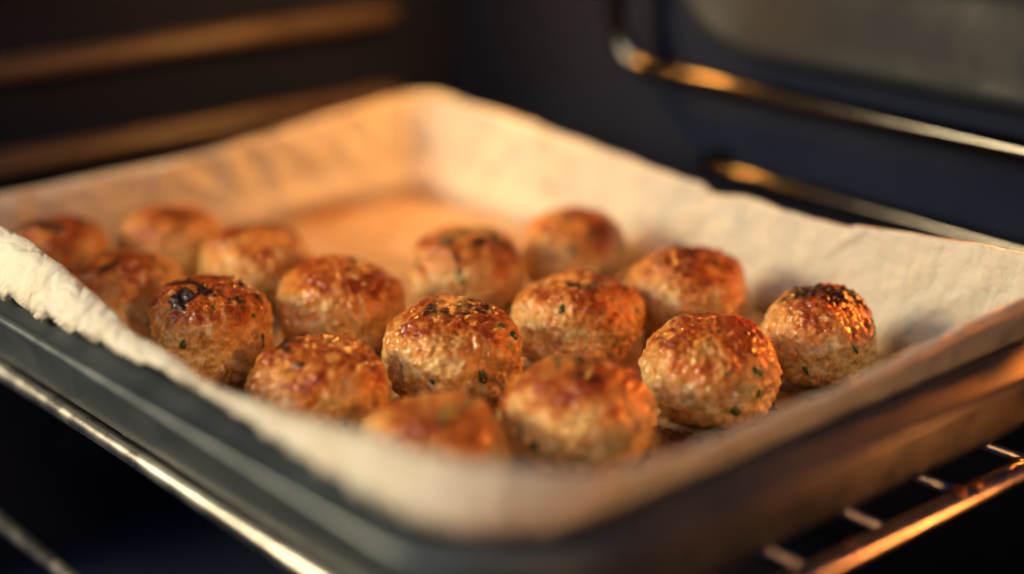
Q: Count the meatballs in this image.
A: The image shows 16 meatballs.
